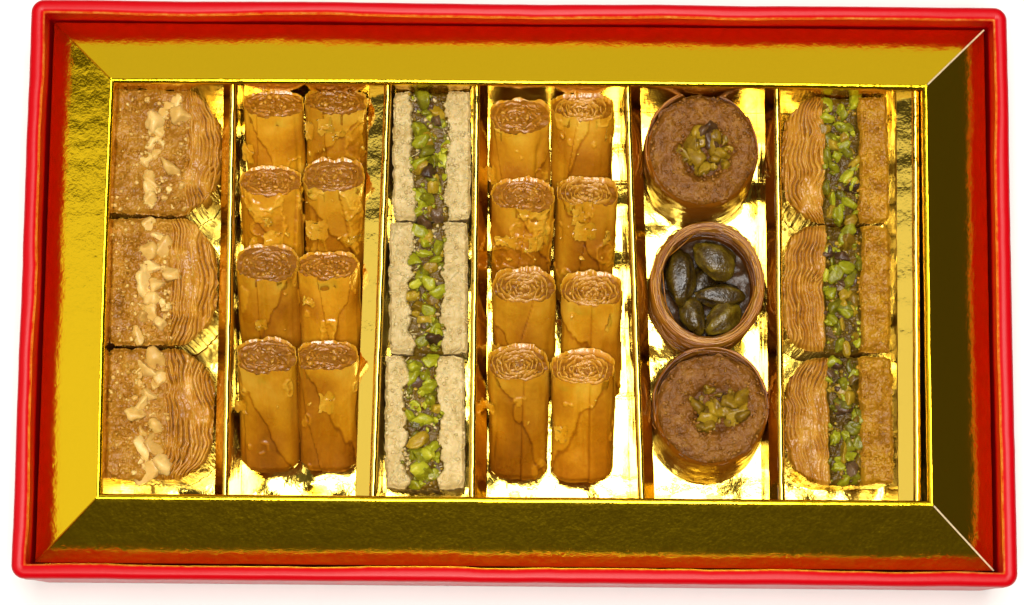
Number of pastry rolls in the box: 16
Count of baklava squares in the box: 6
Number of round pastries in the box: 3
